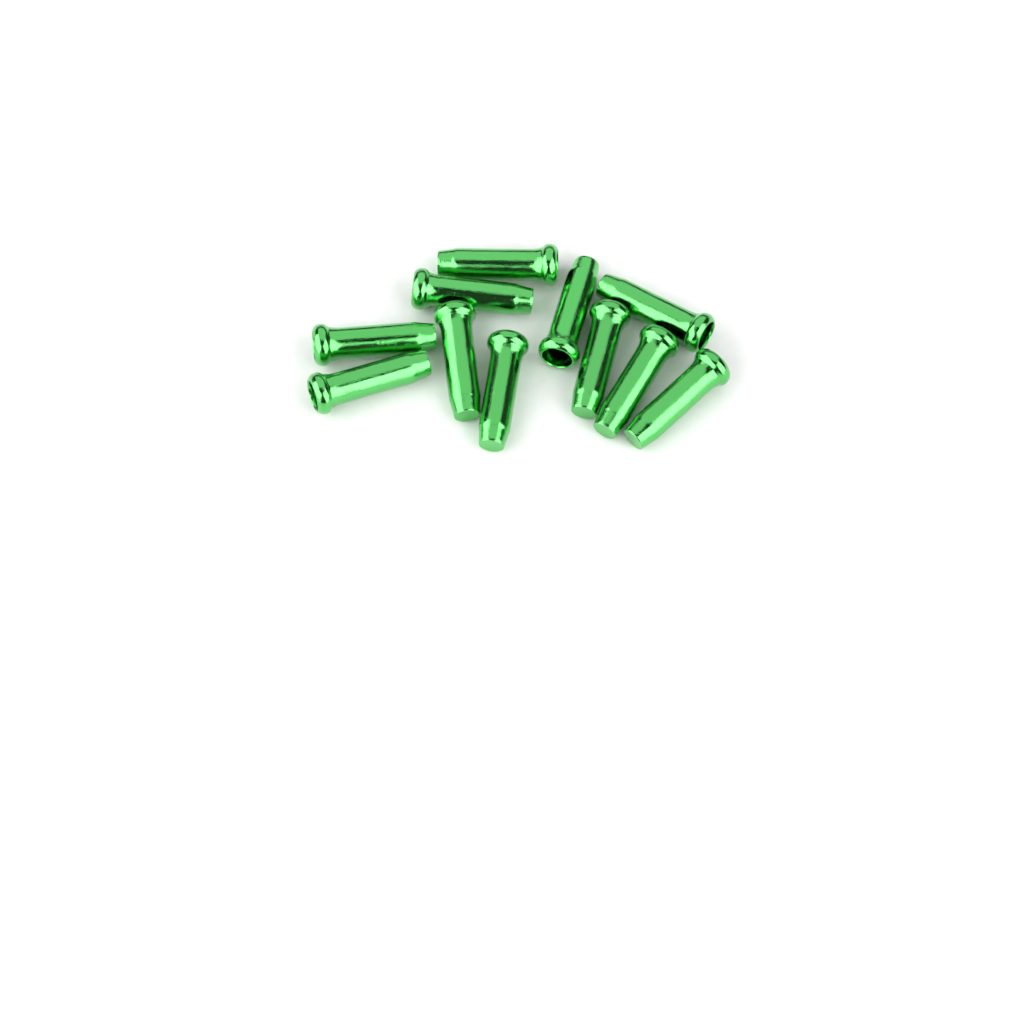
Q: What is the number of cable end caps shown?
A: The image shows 11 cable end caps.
